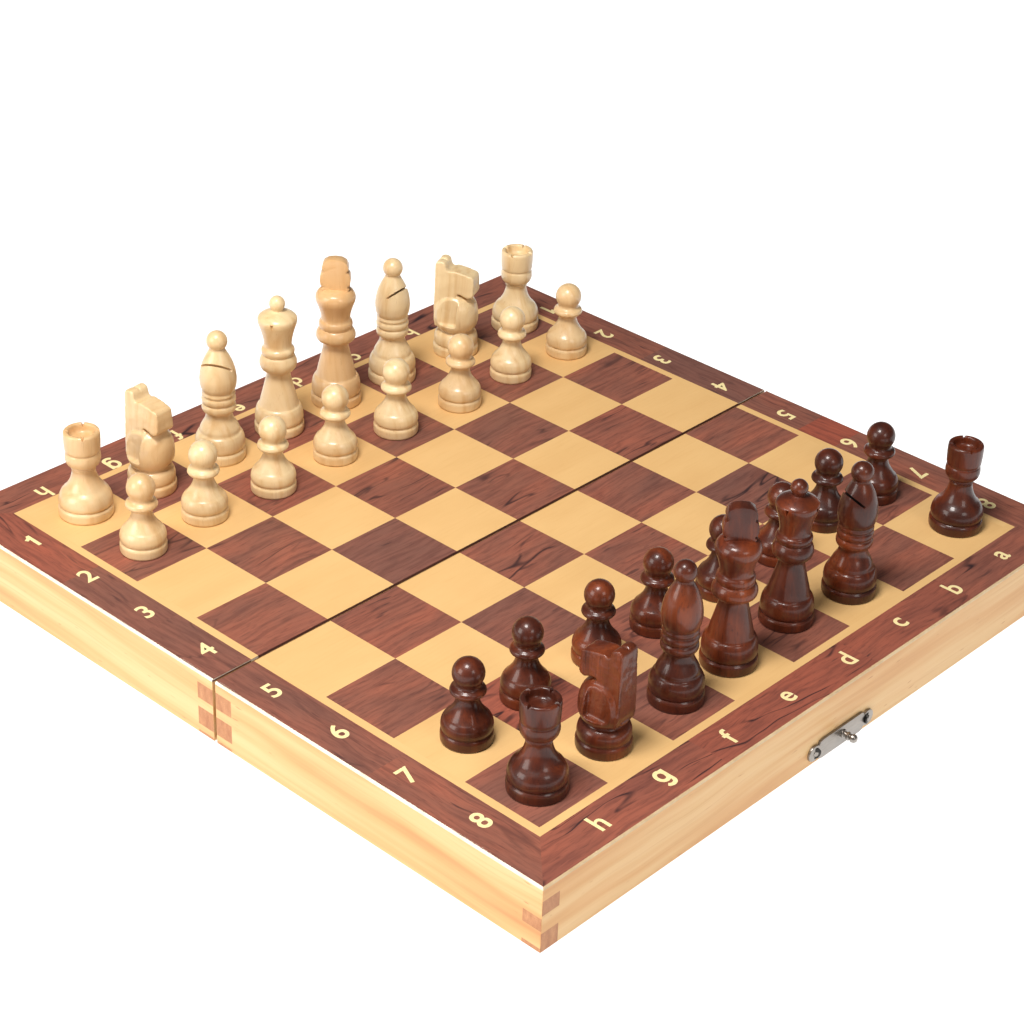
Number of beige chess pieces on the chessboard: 16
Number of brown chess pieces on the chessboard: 15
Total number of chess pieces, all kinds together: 31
